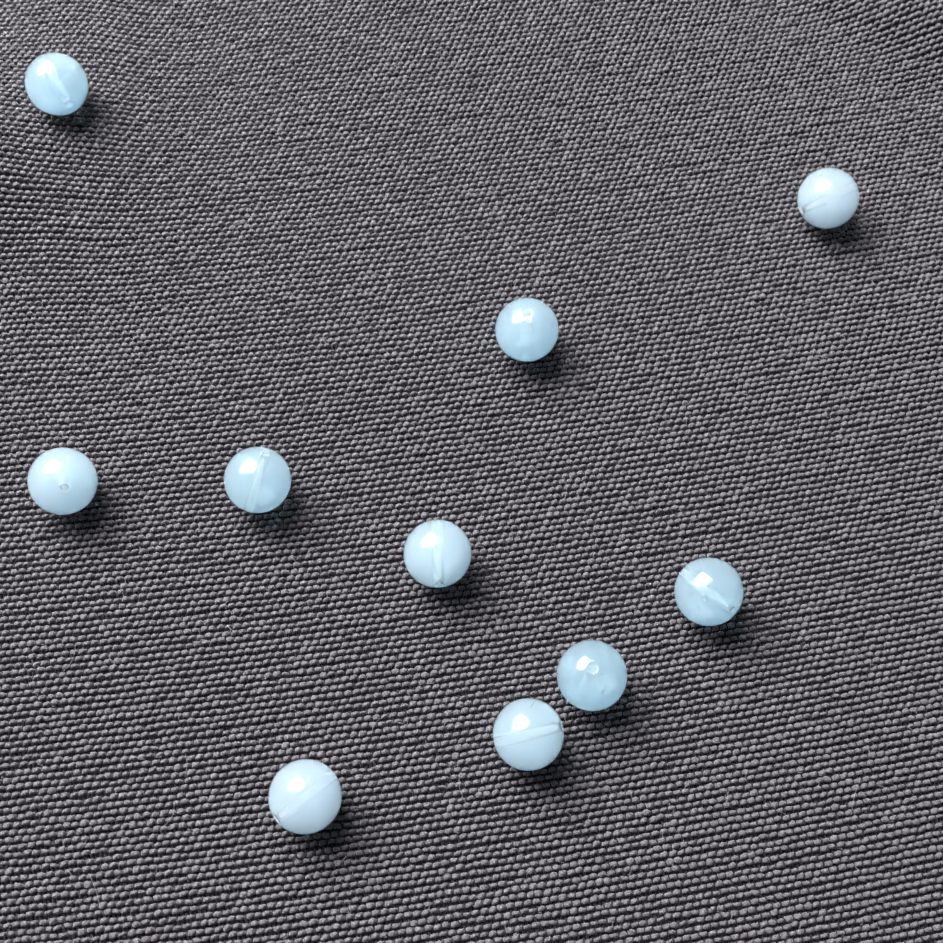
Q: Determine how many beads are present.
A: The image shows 10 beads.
